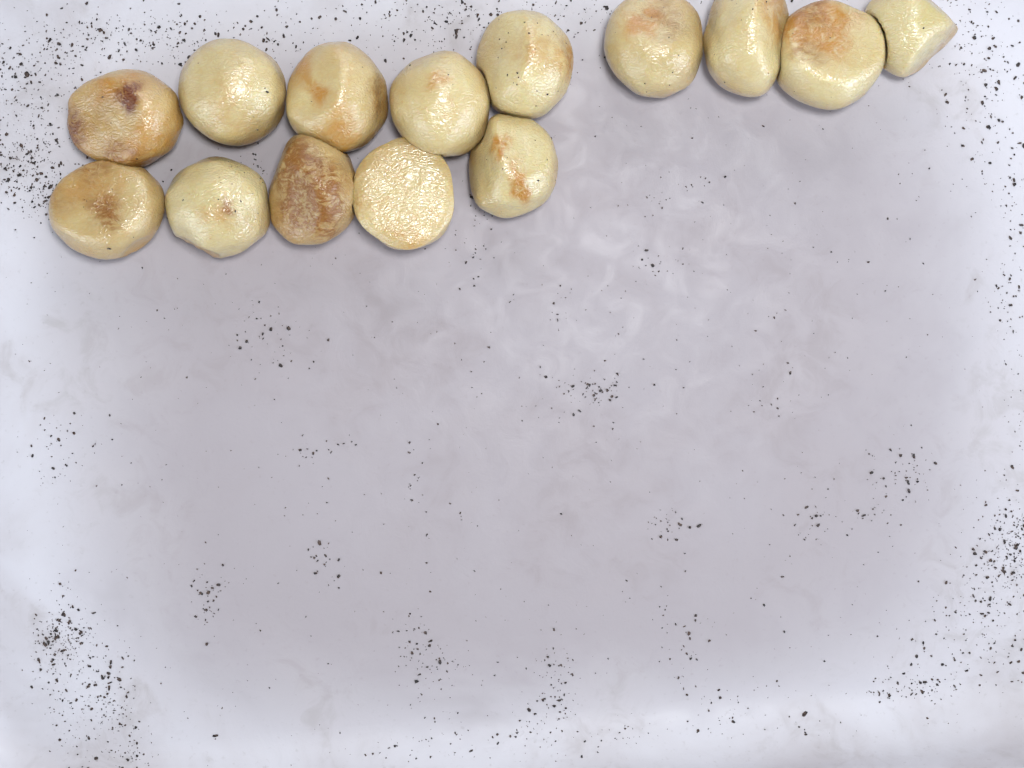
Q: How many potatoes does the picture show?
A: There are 14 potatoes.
